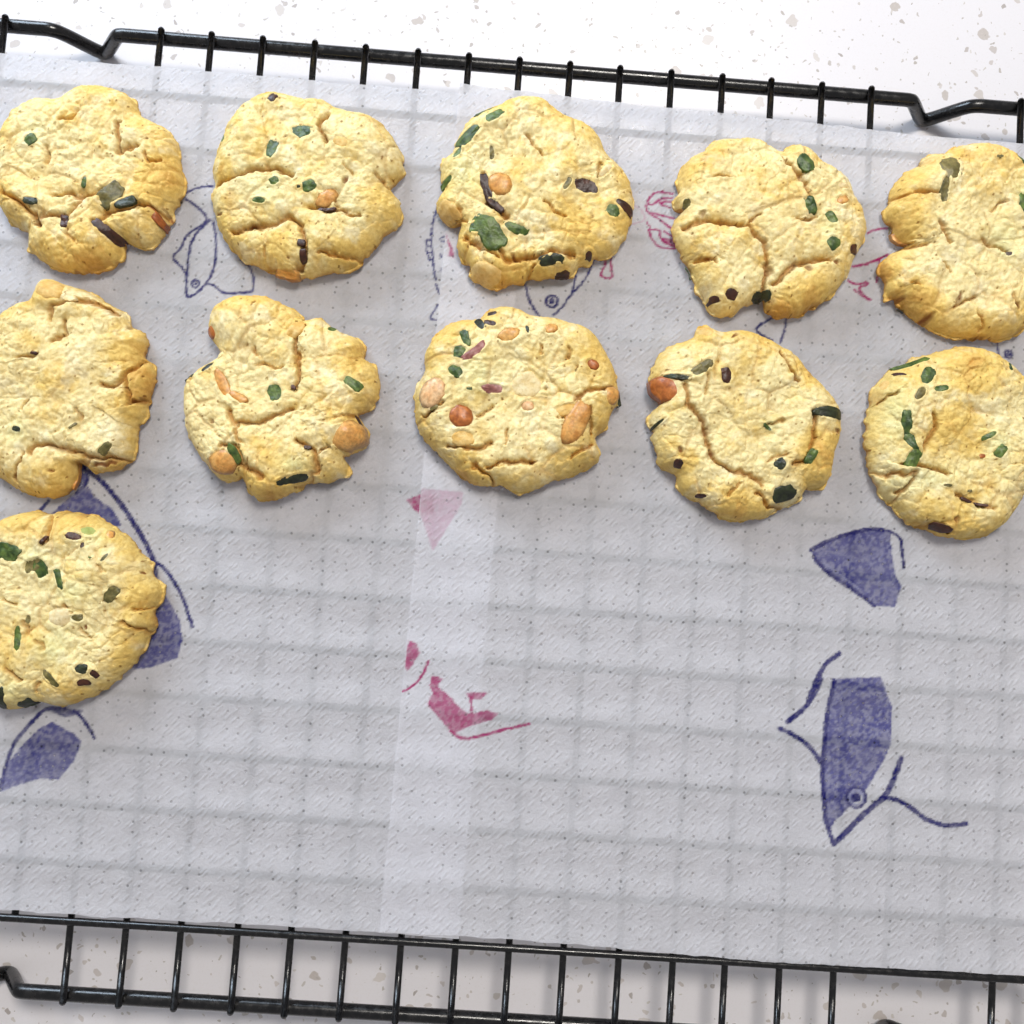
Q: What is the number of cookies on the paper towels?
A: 11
